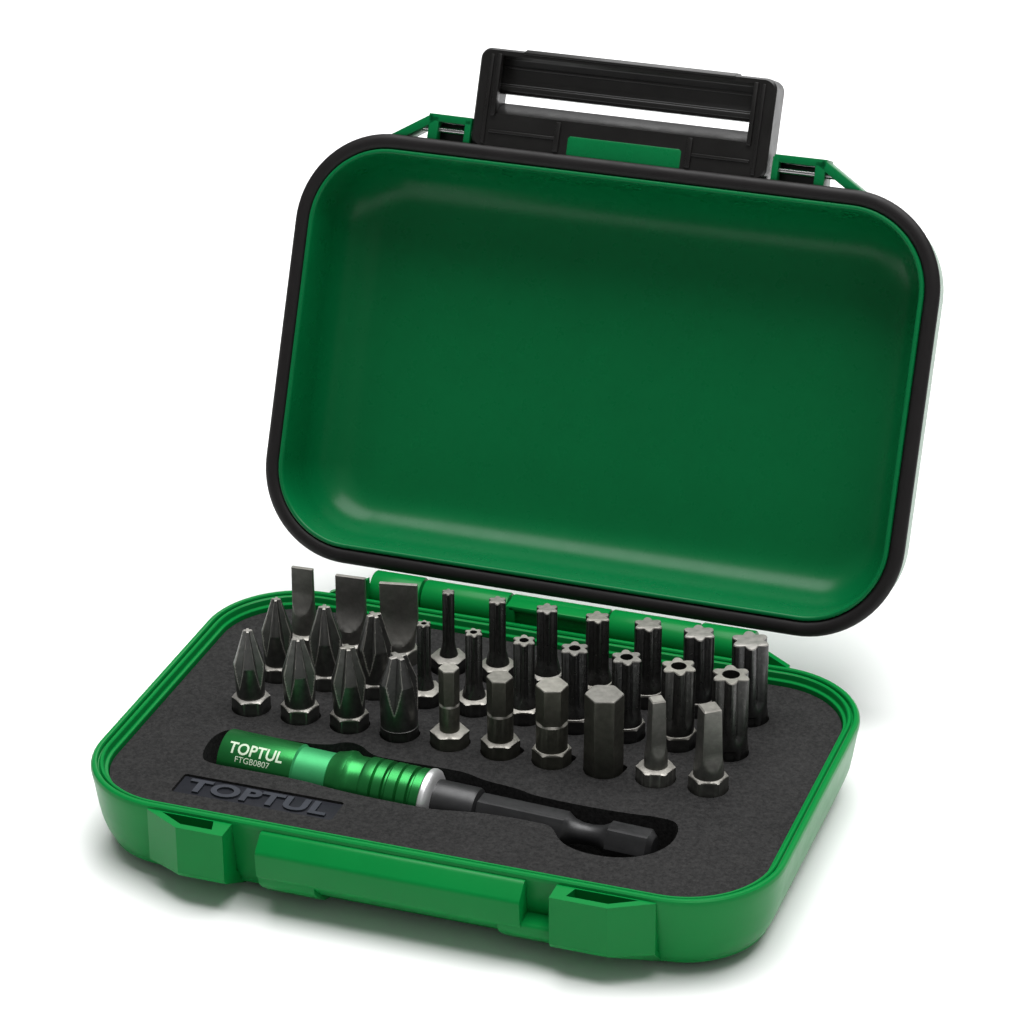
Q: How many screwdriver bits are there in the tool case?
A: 30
